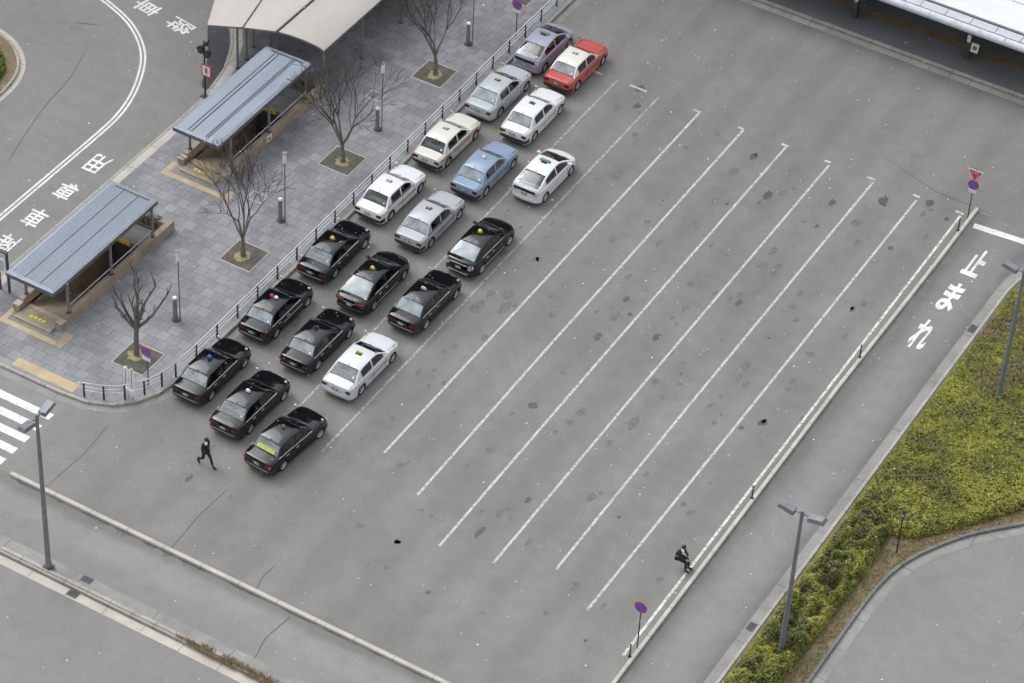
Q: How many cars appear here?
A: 19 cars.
